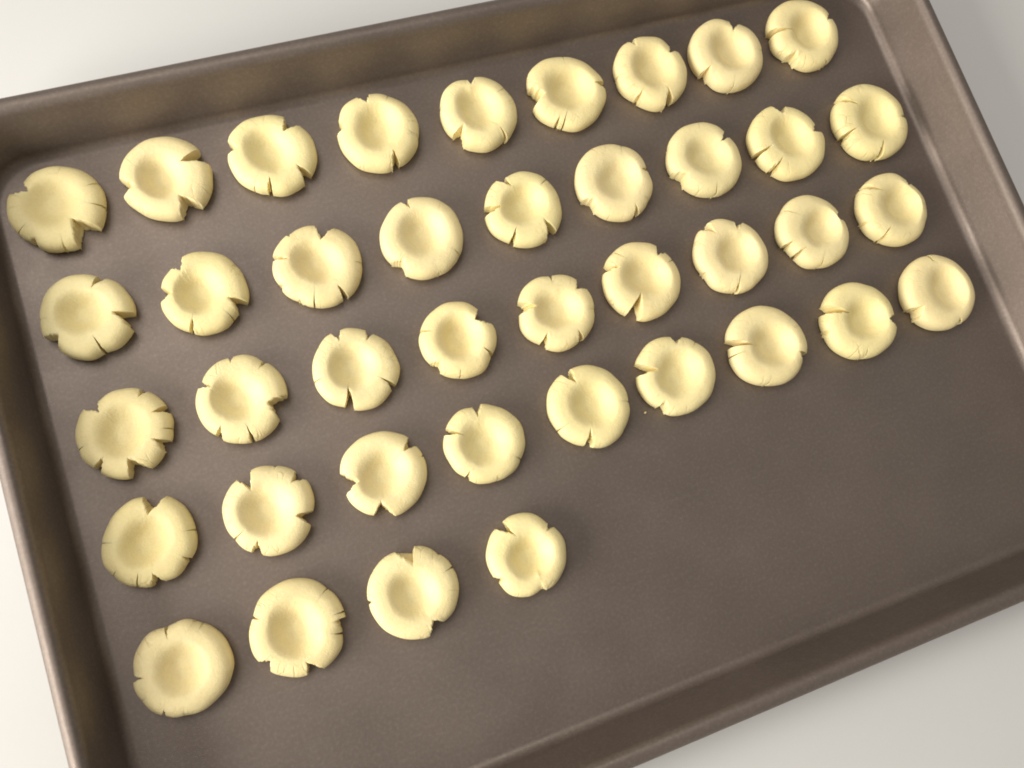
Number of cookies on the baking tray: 40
